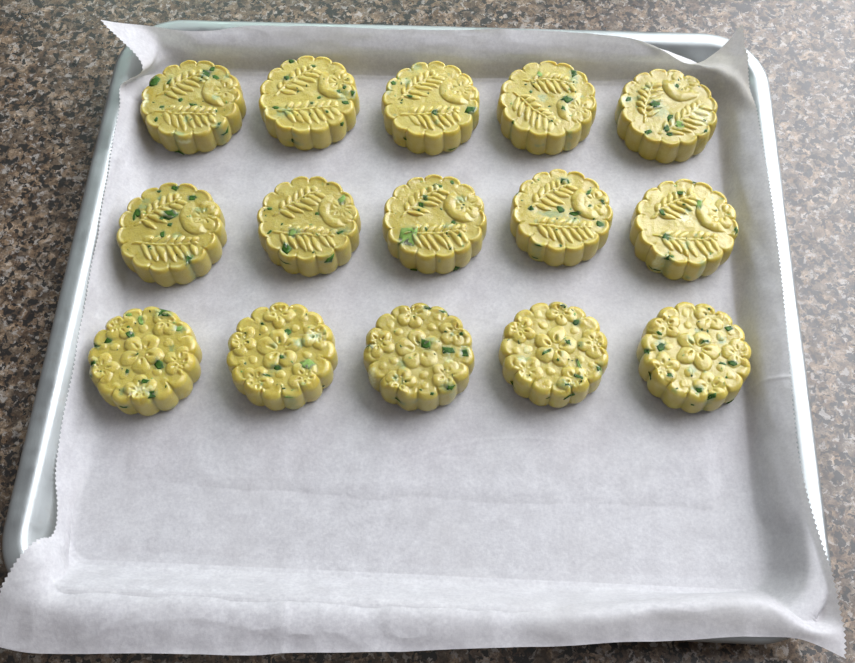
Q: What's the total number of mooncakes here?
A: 15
